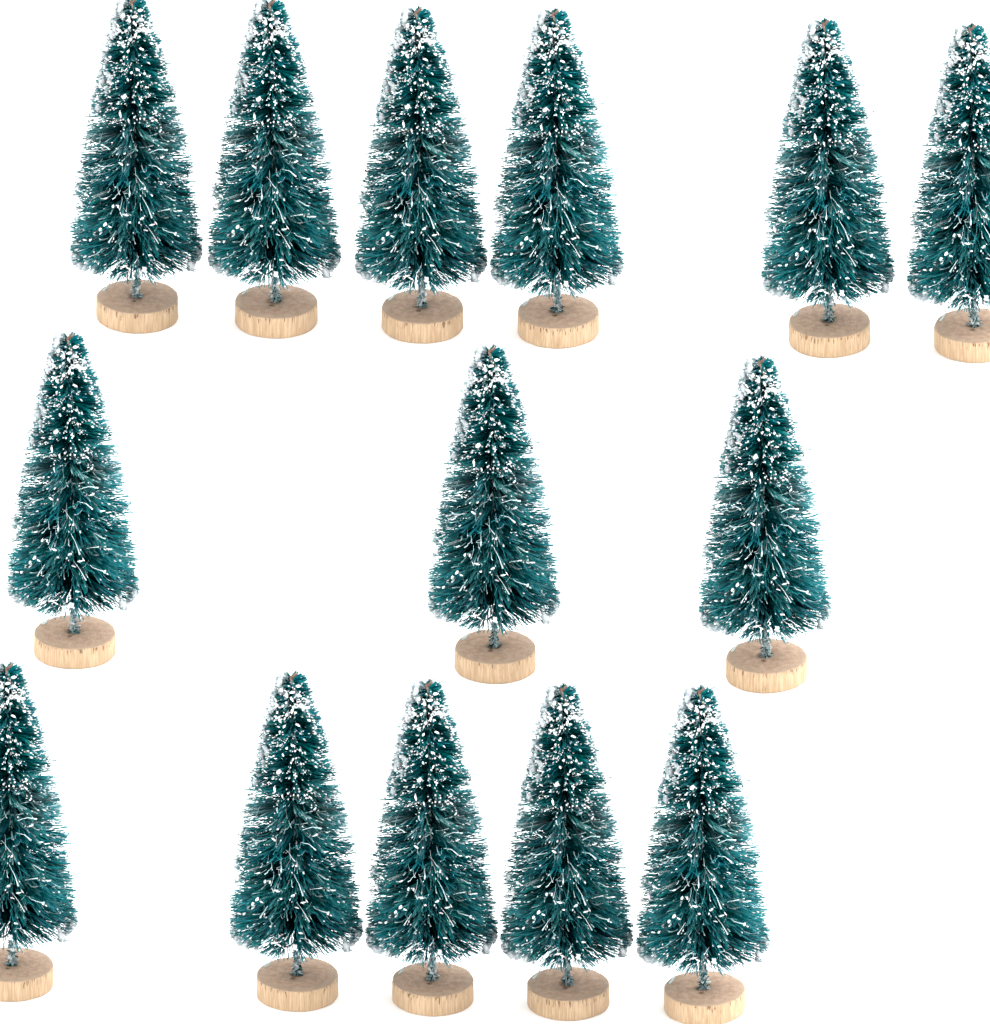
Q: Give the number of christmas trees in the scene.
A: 14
